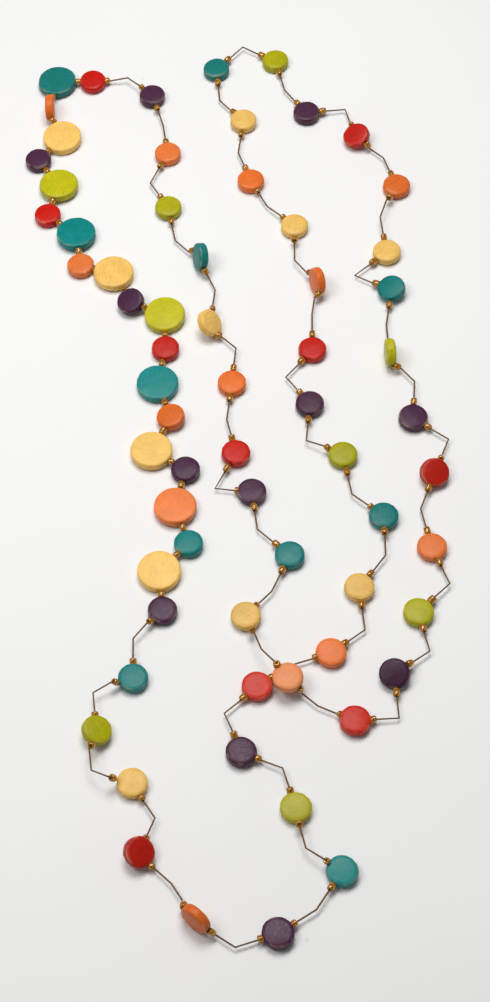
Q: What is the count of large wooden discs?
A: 10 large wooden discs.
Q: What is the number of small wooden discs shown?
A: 56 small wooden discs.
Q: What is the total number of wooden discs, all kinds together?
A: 66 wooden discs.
